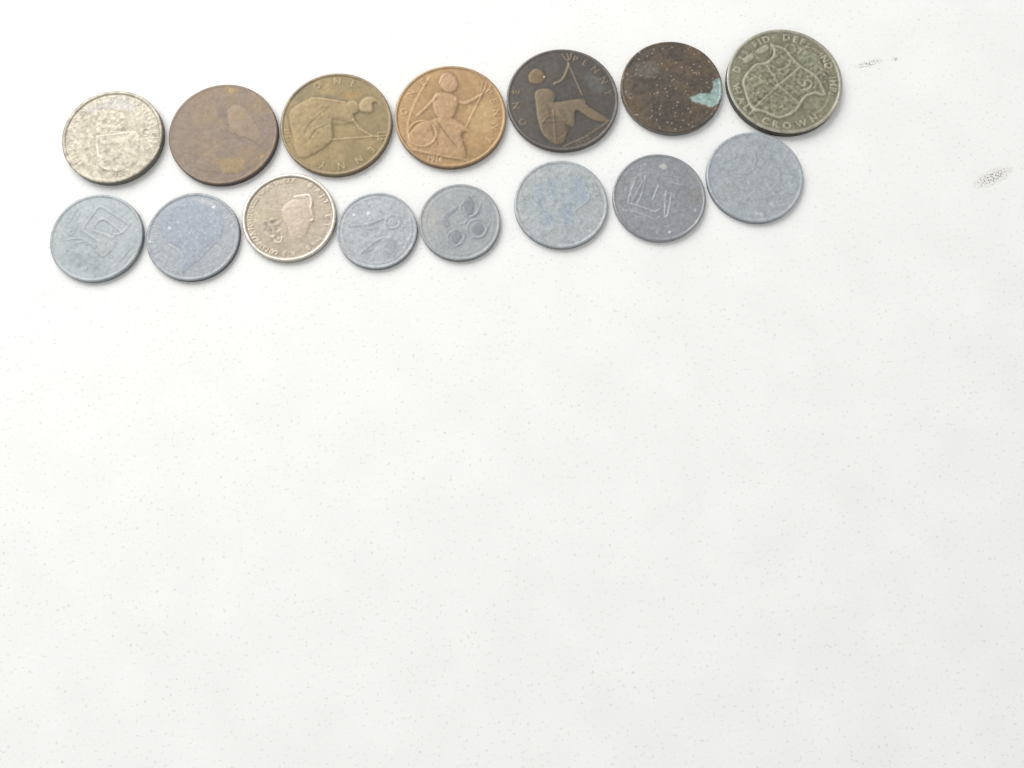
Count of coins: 15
